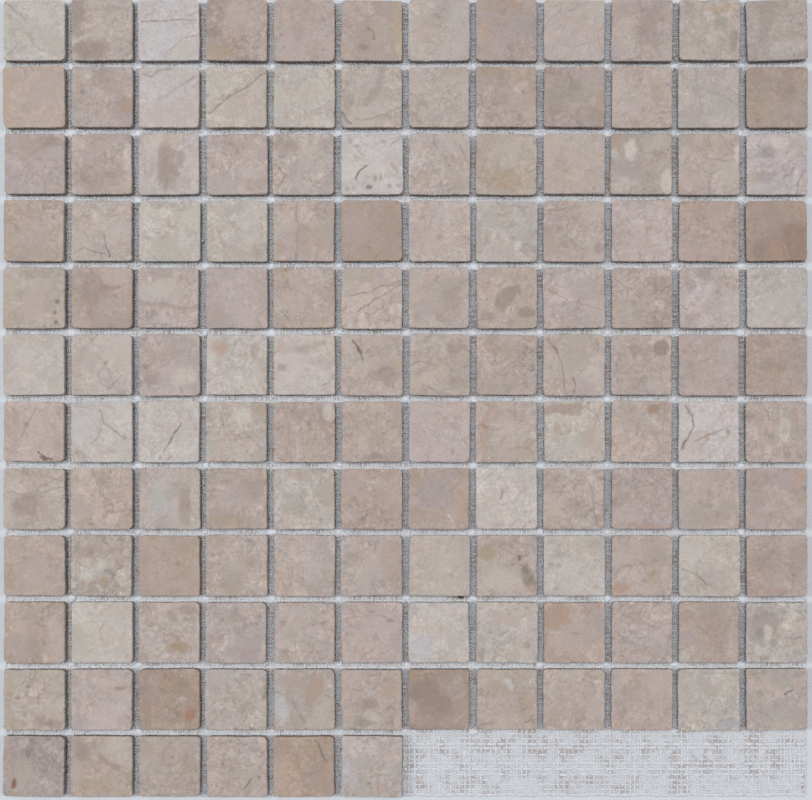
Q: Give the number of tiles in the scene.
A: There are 138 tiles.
